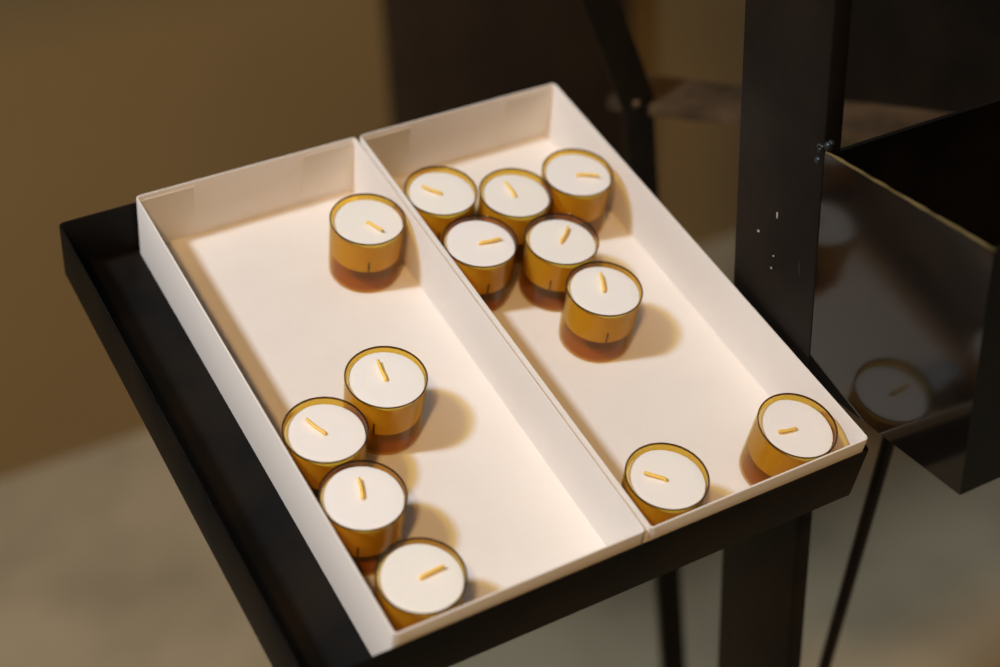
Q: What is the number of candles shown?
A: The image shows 13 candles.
